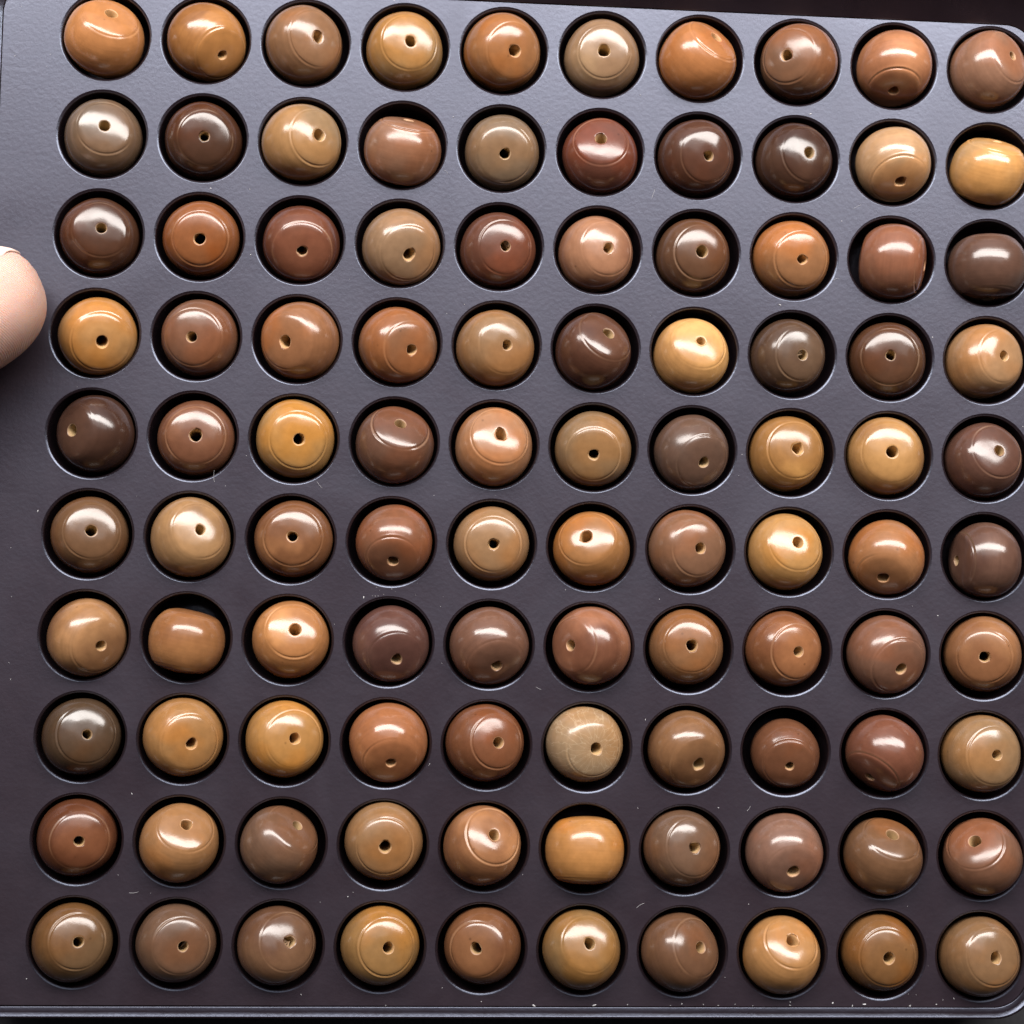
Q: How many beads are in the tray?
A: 100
